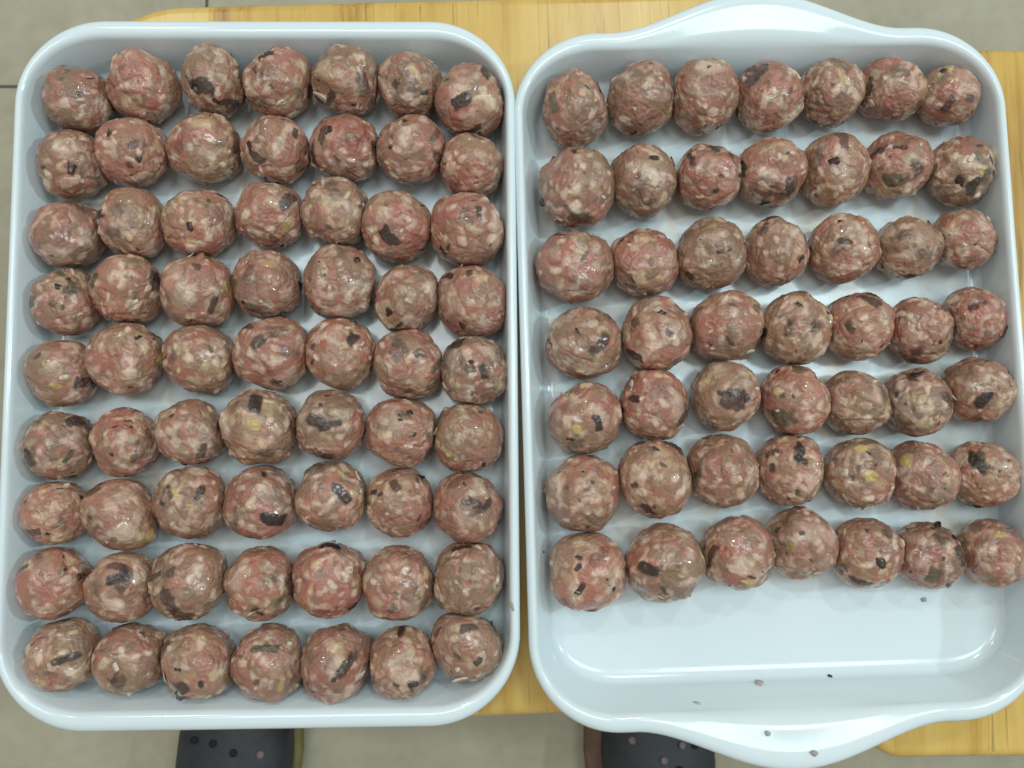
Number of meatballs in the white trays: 112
